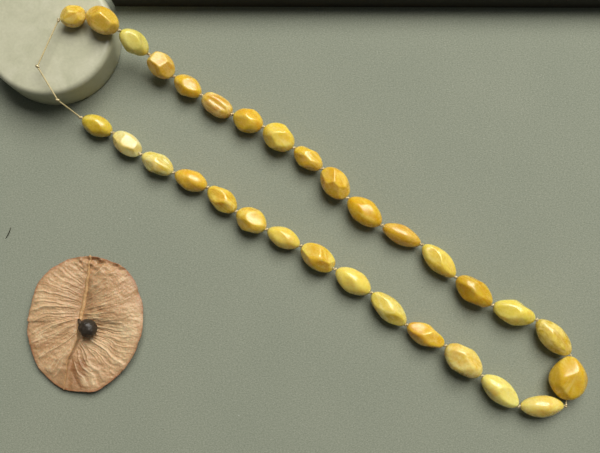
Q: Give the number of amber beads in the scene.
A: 31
